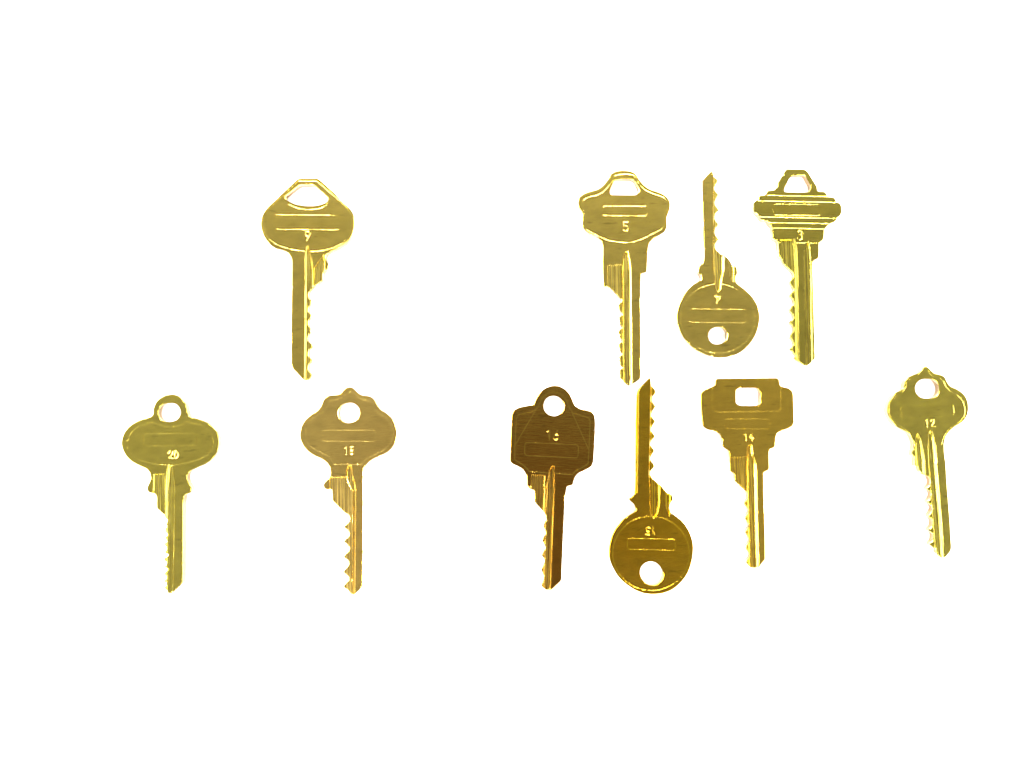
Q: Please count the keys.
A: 10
